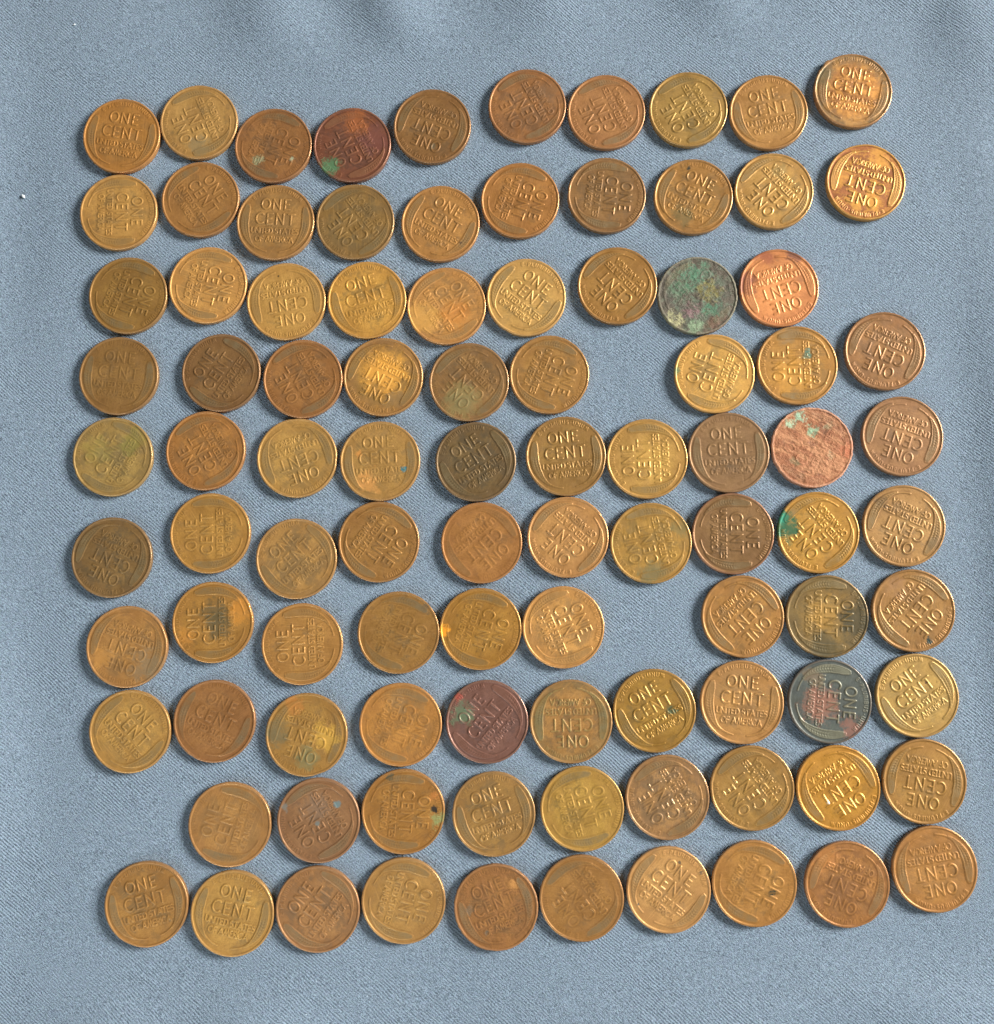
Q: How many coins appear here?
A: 96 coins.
